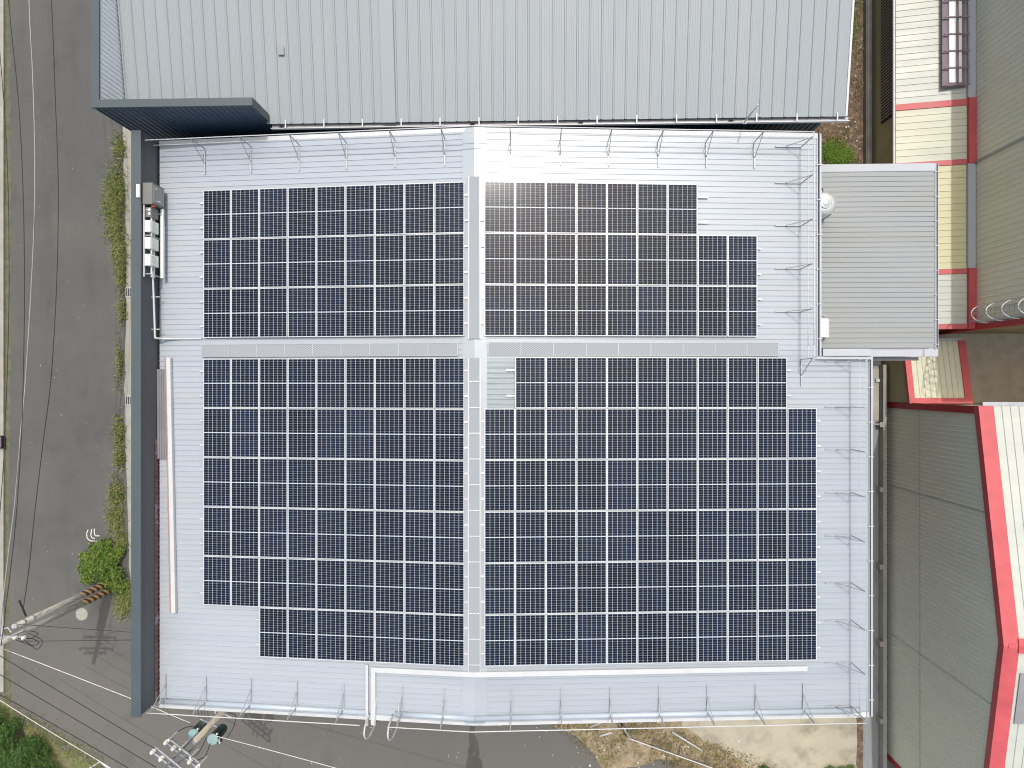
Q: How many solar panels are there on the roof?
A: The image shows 168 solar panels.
